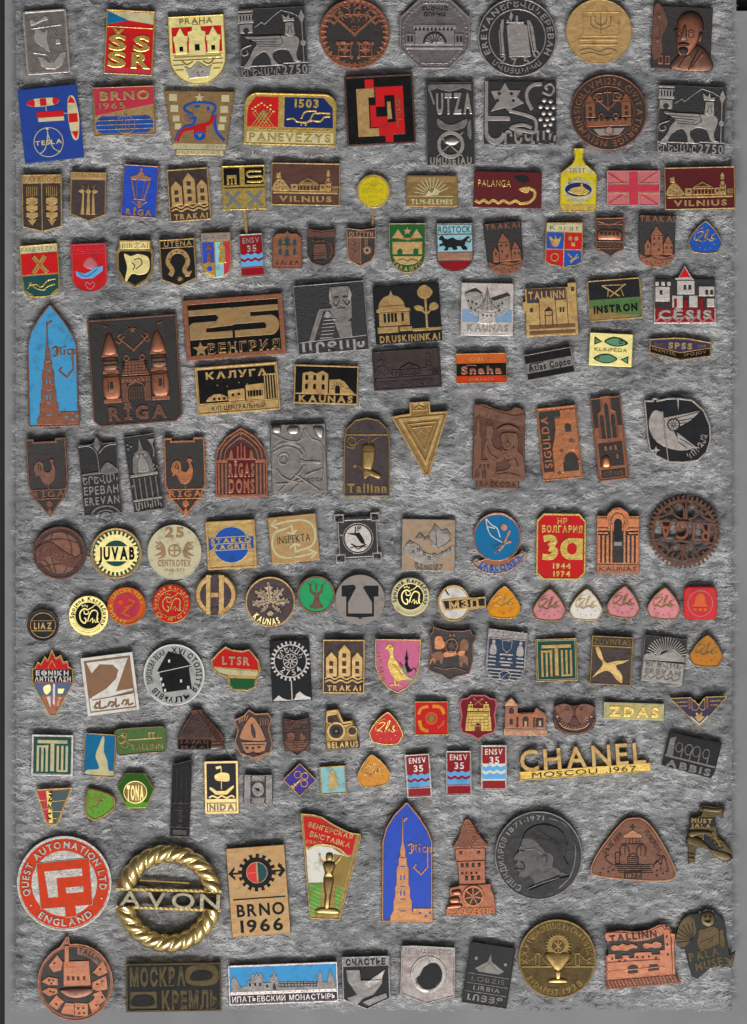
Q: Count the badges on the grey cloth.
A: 160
